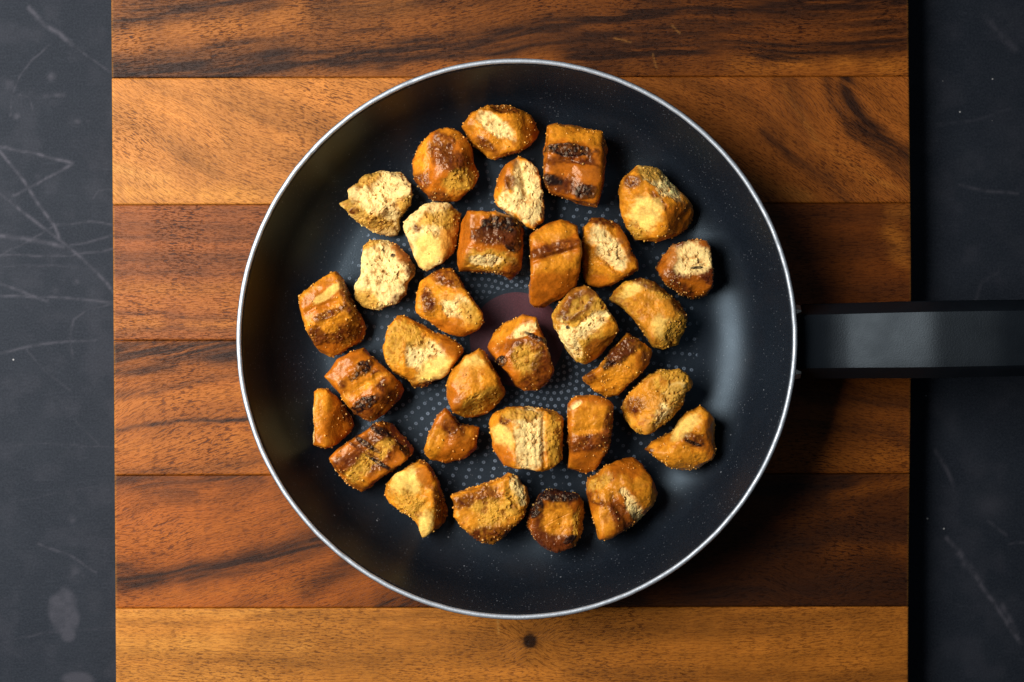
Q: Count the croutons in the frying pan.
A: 32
